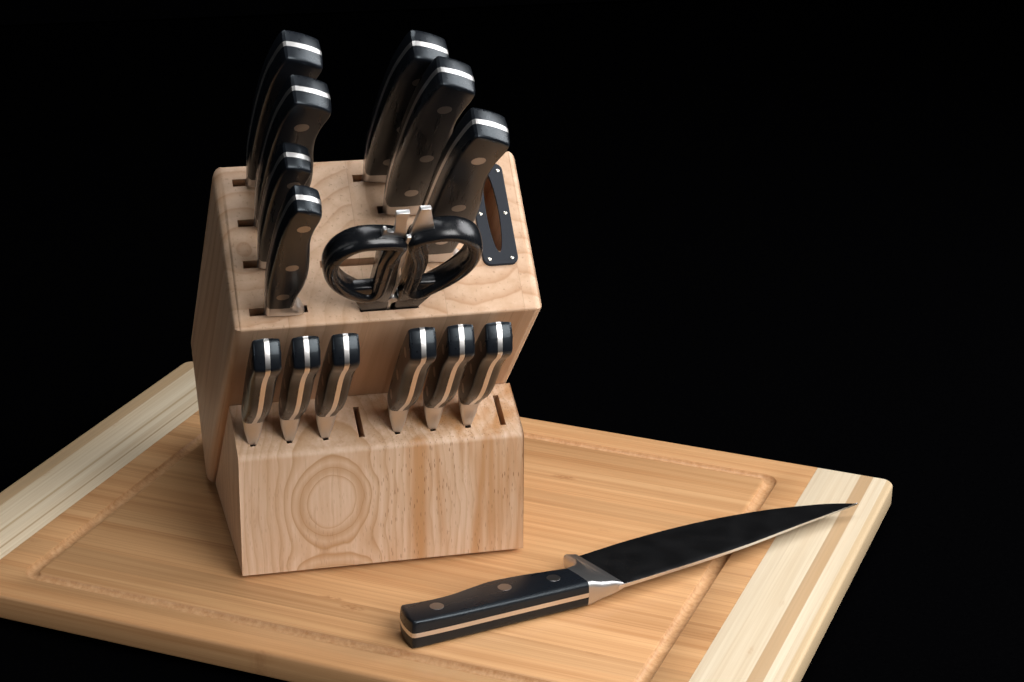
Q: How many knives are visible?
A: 14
